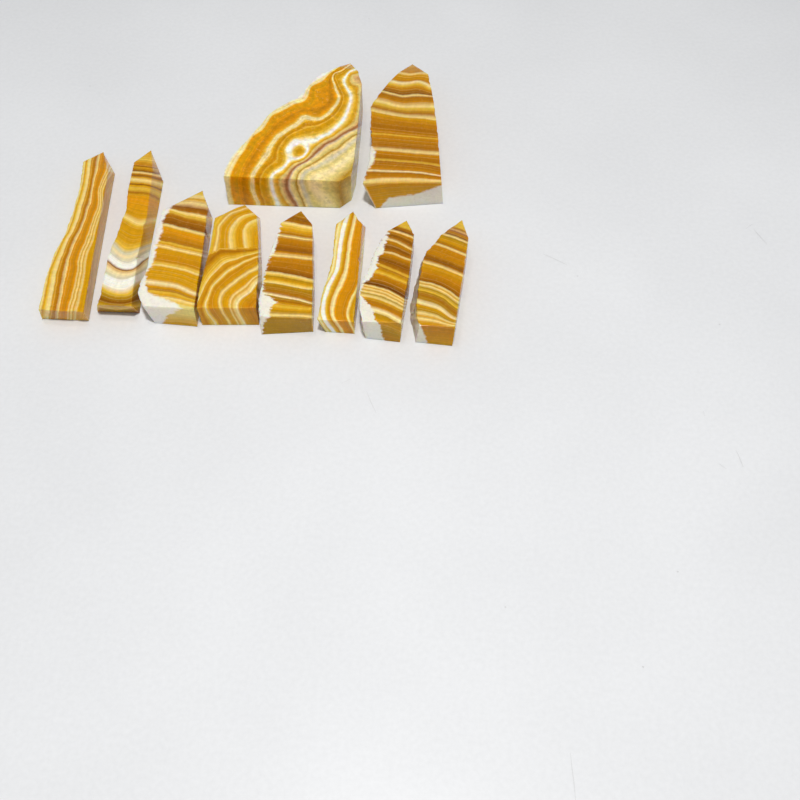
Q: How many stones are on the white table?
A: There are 10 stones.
